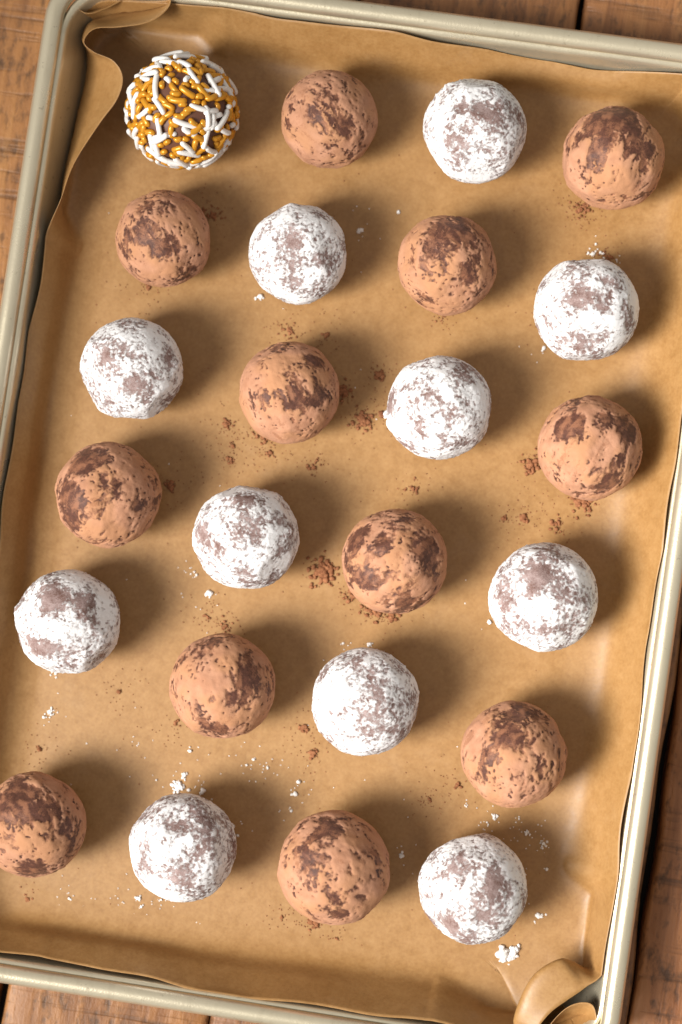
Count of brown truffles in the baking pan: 12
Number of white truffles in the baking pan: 11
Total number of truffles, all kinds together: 23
